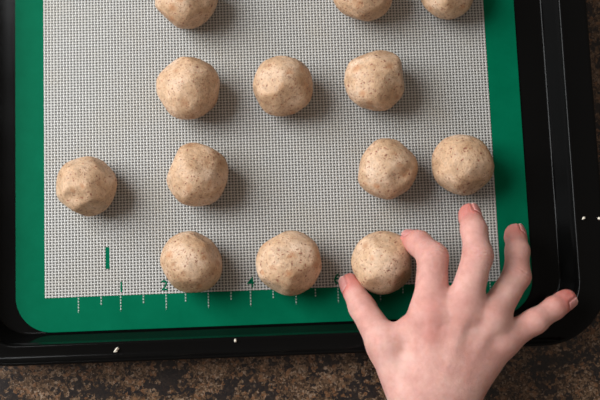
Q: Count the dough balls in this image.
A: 13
